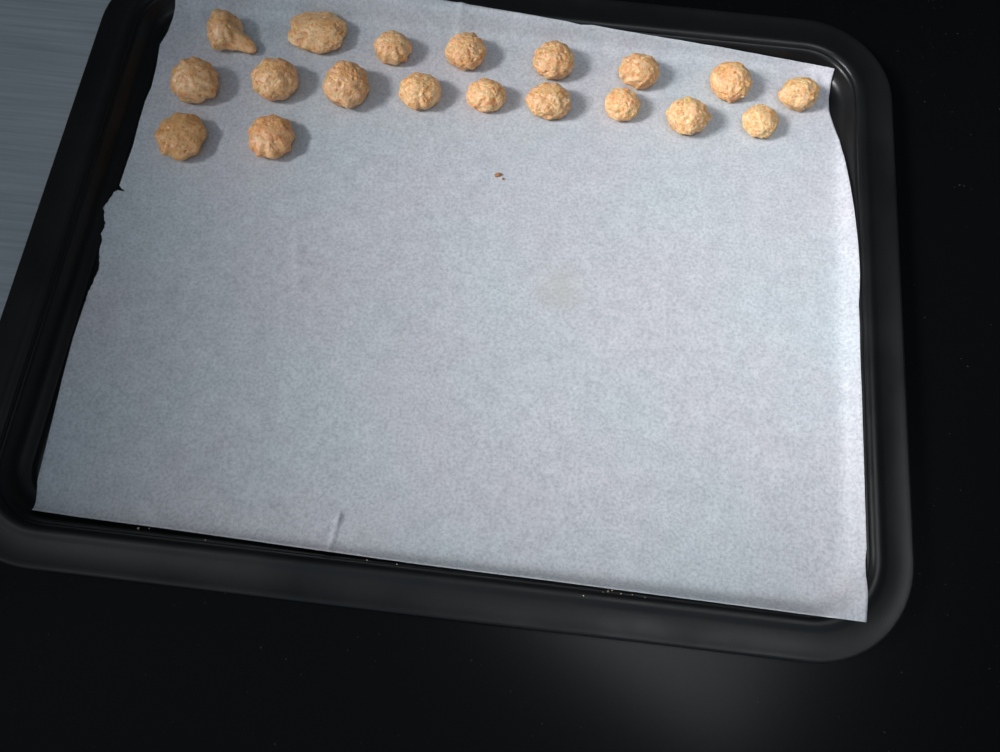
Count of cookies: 19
